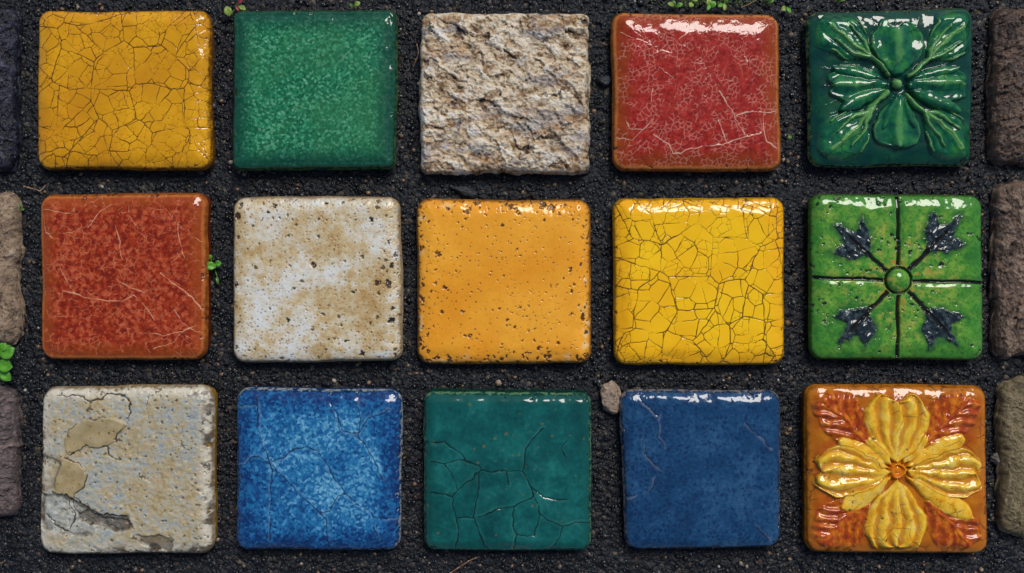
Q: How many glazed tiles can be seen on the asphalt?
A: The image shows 14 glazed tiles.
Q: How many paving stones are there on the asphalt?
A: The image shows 7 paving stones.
